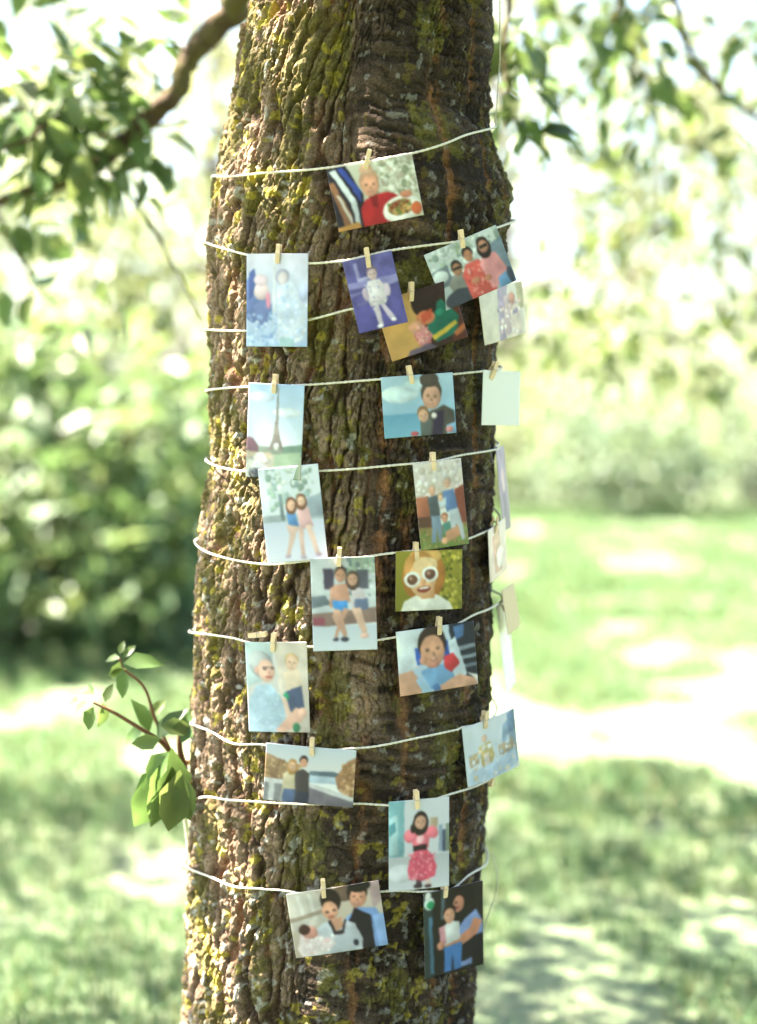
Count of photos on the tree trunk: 24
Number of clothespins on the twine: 22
